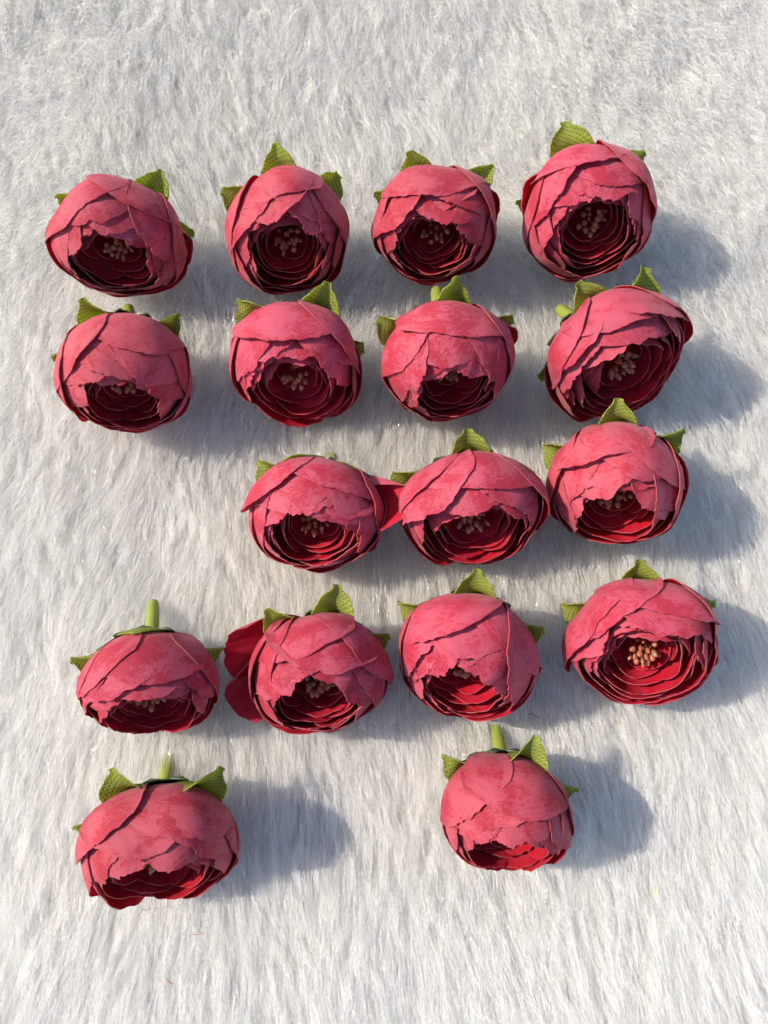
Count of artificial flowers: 17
